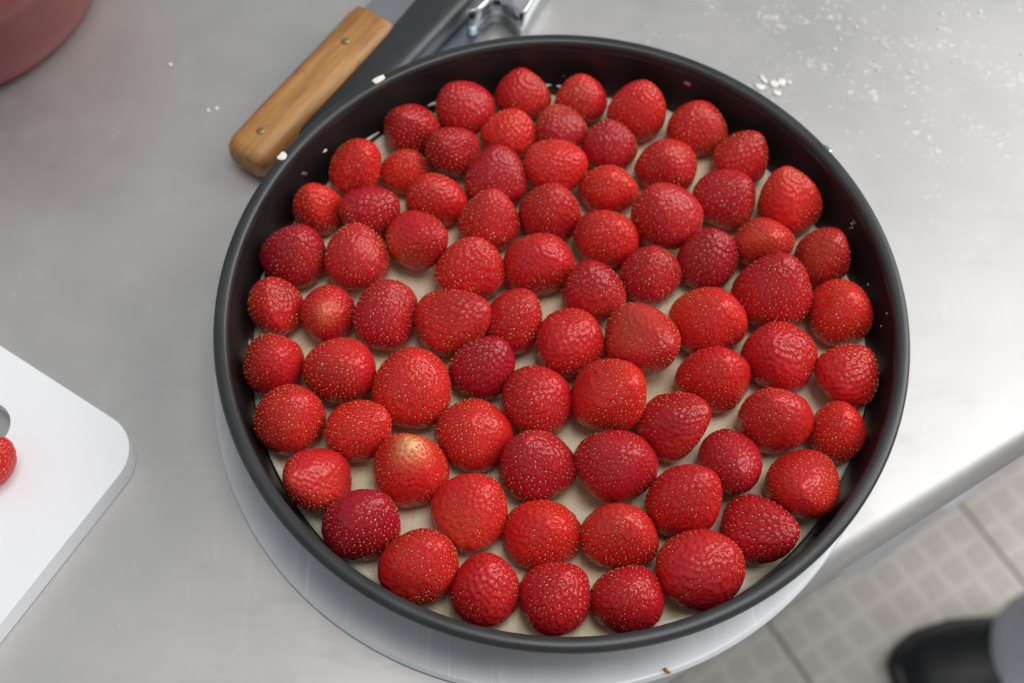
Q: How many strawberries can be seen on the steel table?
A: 79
